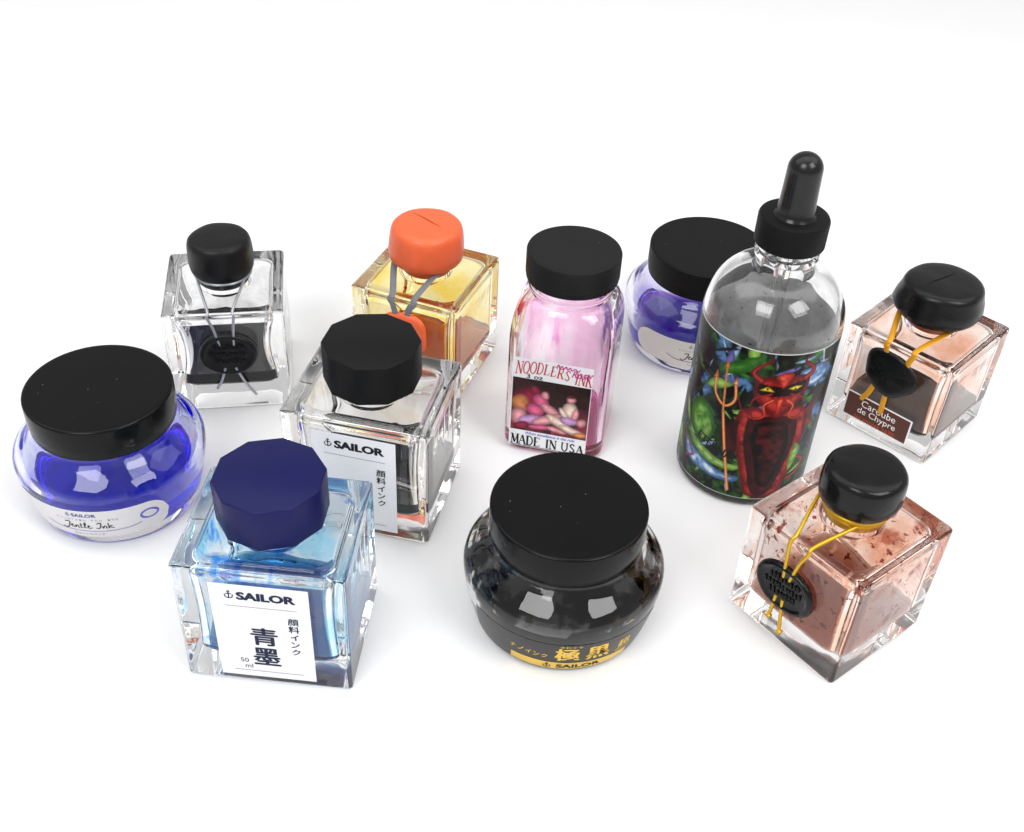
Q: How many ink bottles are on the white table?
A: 11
